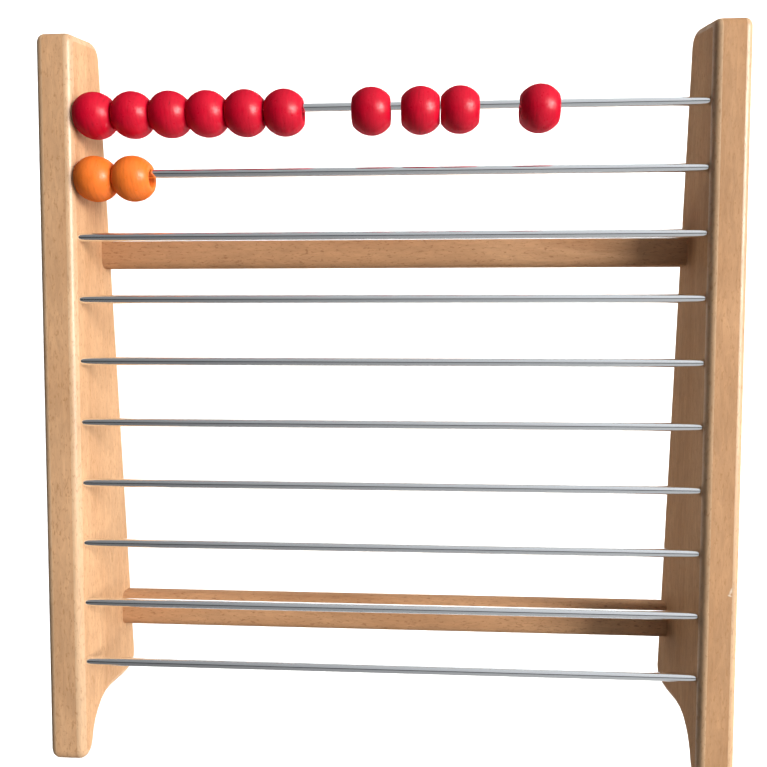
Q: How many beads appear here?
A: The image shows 12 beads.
